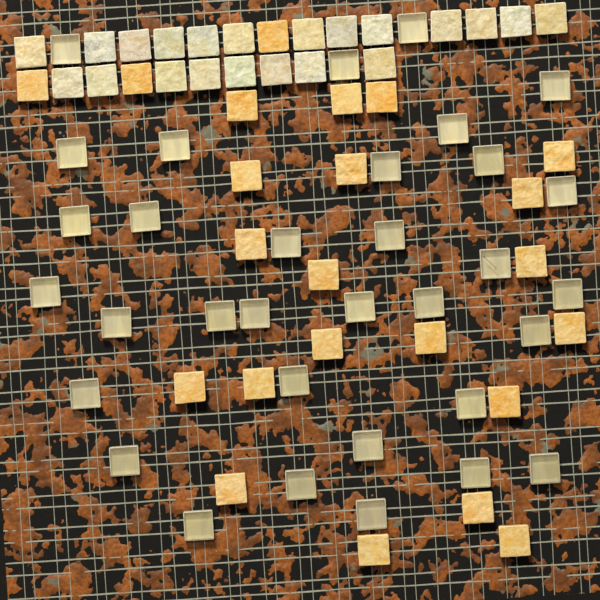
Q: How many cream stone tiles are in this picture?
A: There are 21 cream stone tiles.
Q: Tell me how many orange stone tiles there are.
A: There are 23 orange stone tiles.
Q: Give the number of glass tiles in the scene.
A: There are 33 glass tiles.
